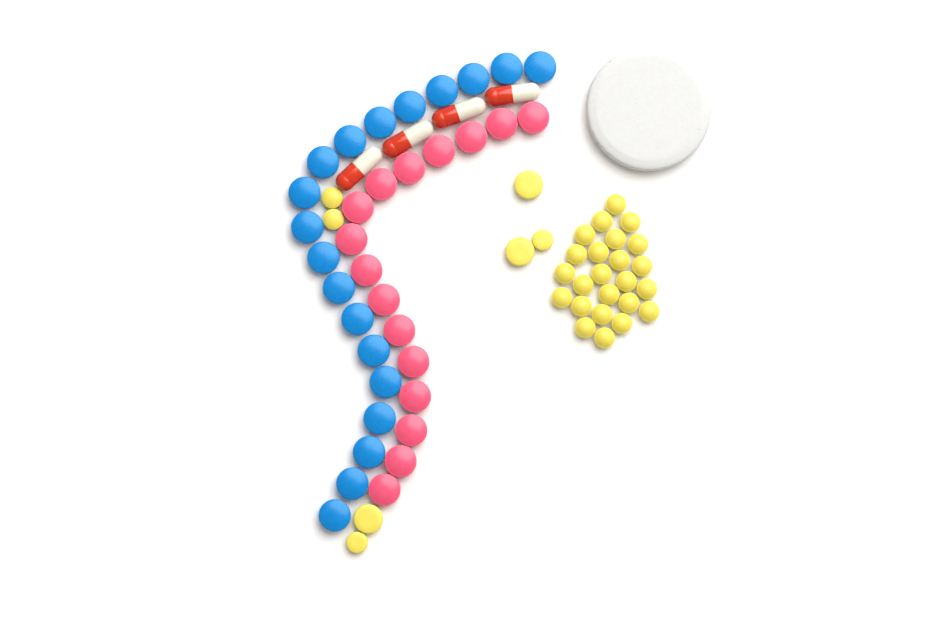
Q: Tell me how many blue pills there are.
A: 19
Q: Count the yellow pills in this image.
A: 31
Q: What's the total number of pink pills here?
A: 16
